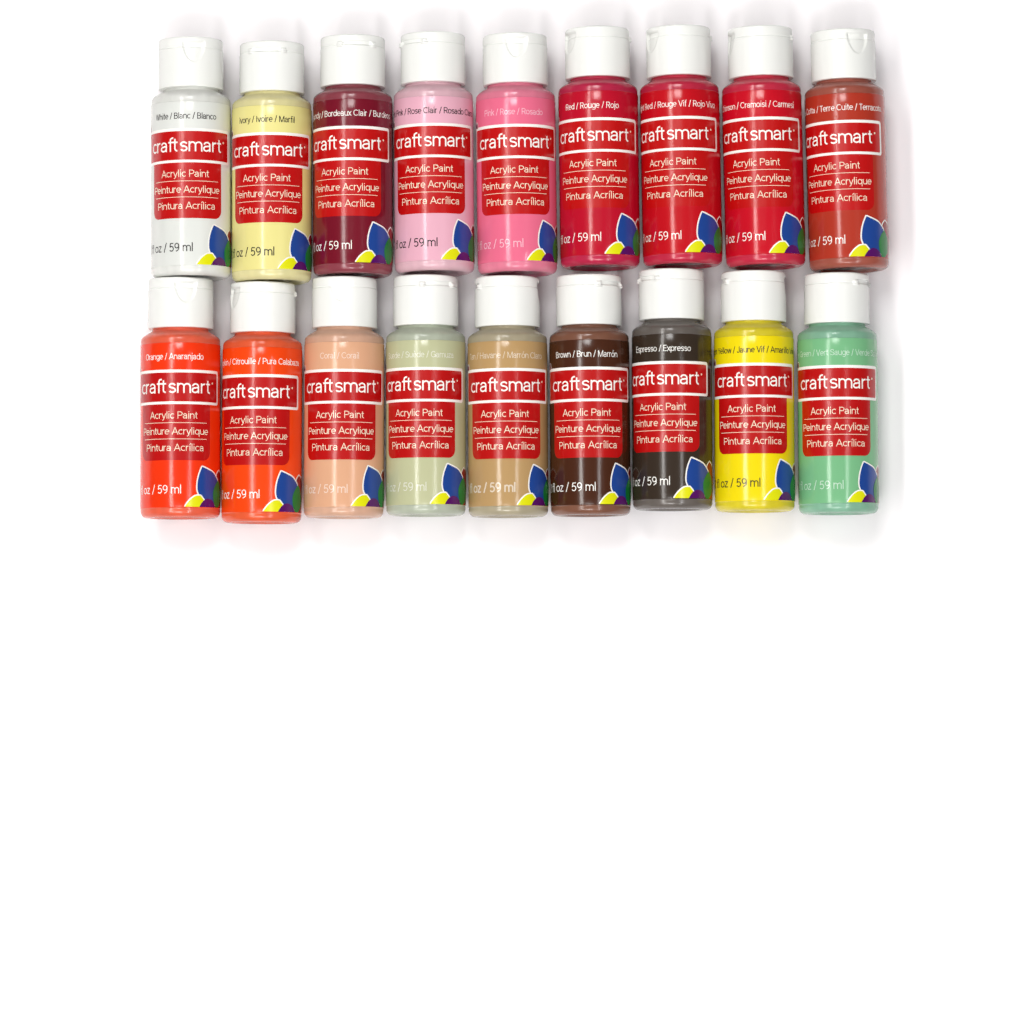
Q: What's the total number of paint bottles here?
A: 18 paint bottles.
